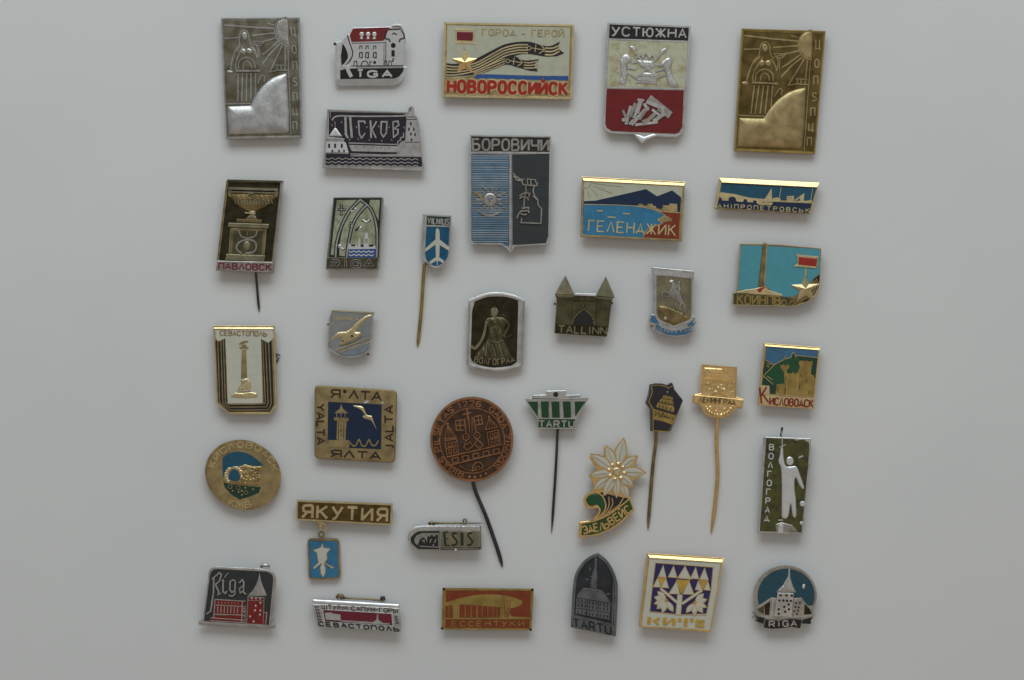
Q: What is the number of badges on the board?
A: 35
